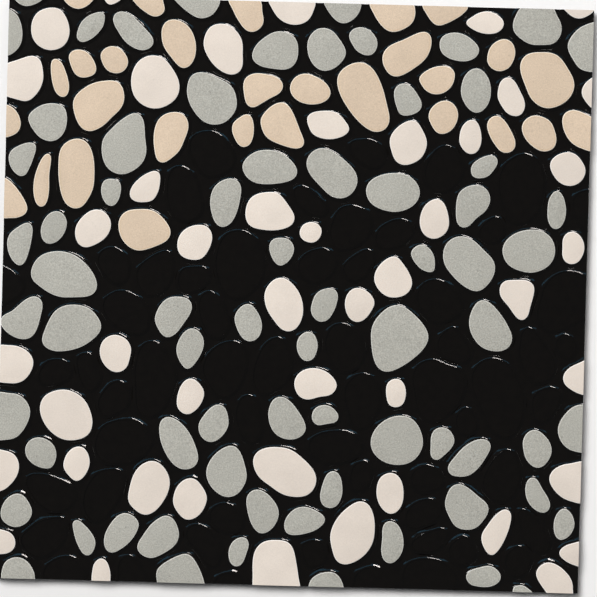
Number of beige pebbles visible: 29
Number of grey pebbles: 71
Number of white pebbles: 46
